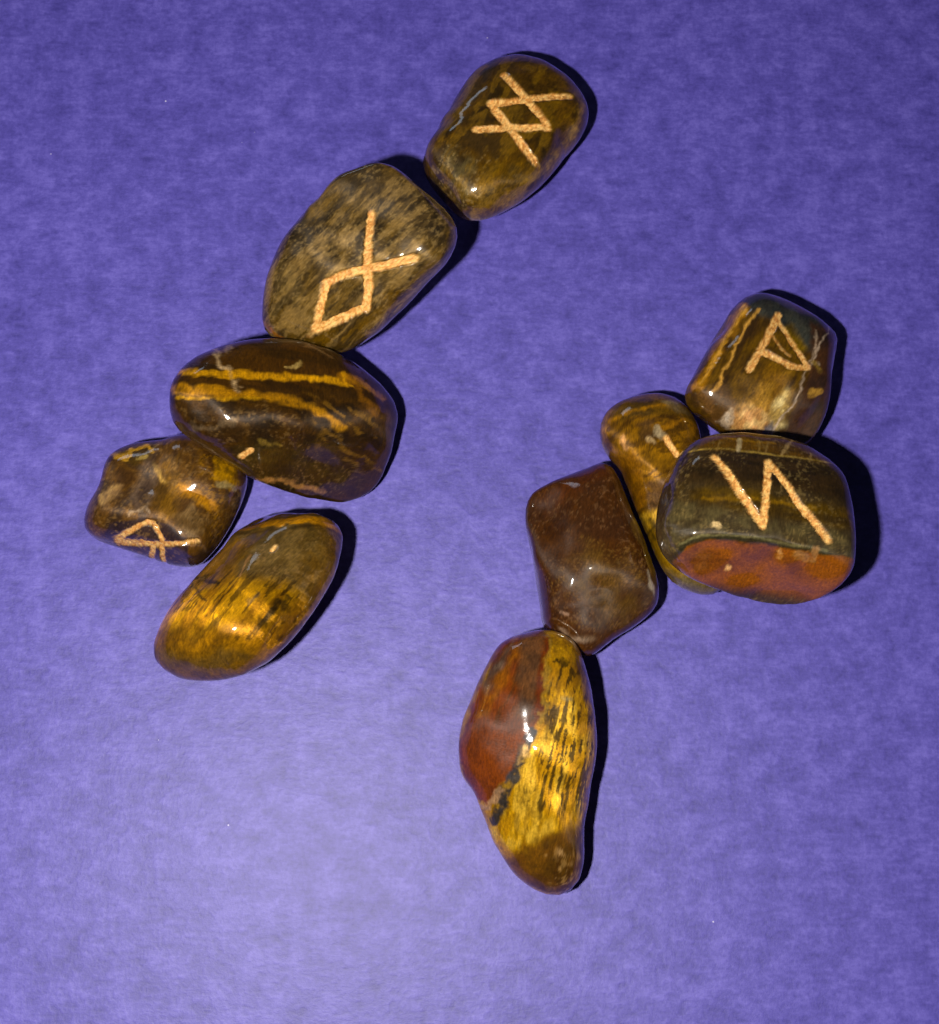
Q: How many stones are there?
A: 10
